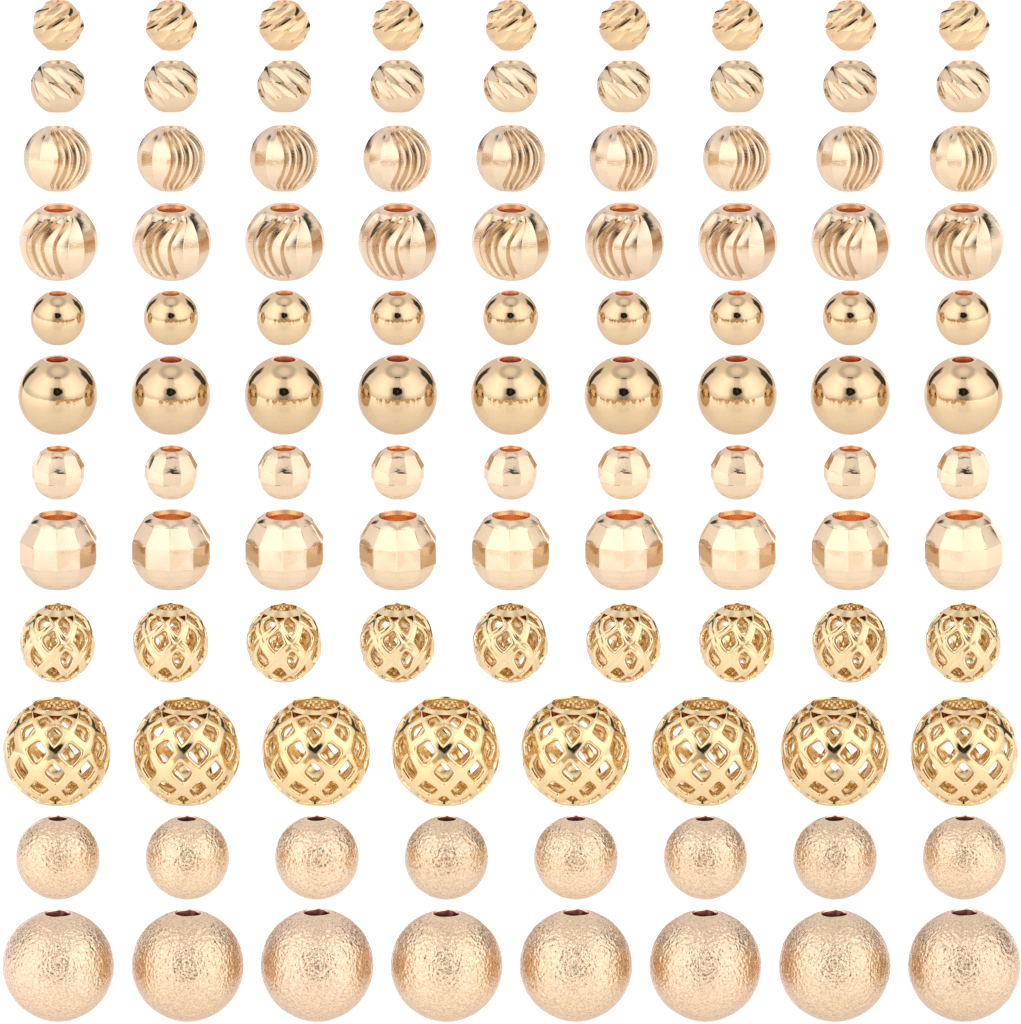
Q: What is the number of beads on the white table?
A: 105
